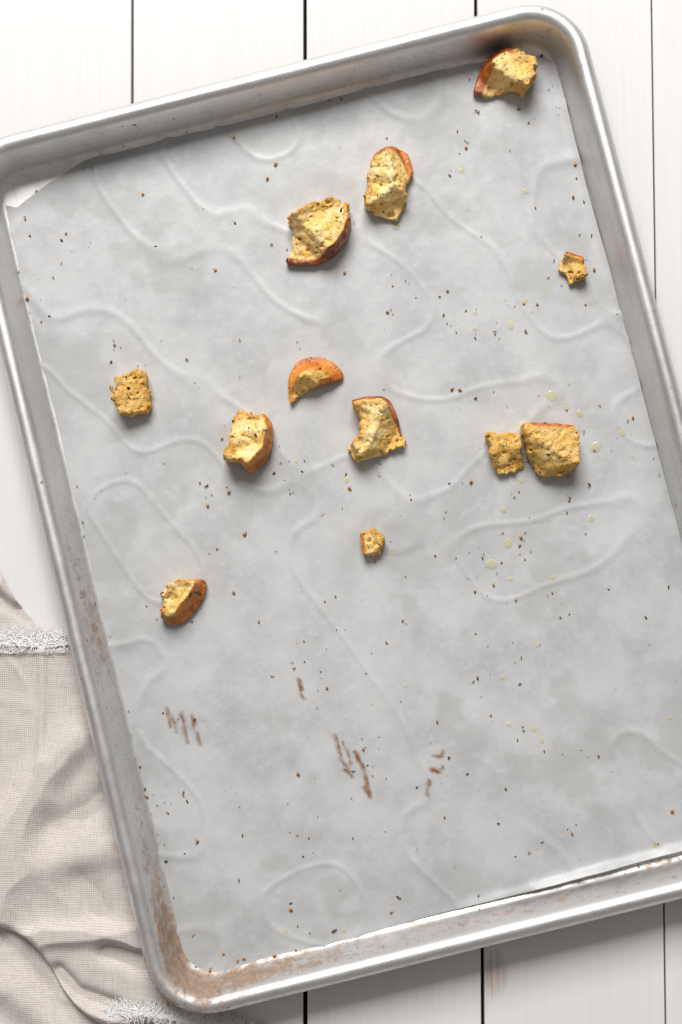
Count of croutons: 12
